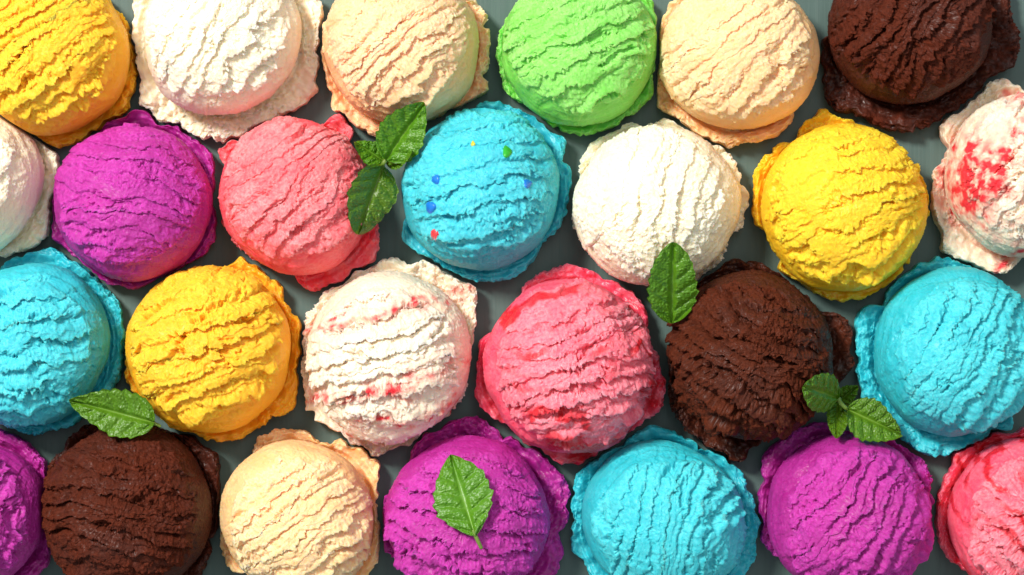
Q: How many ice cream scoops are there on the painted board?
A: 26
